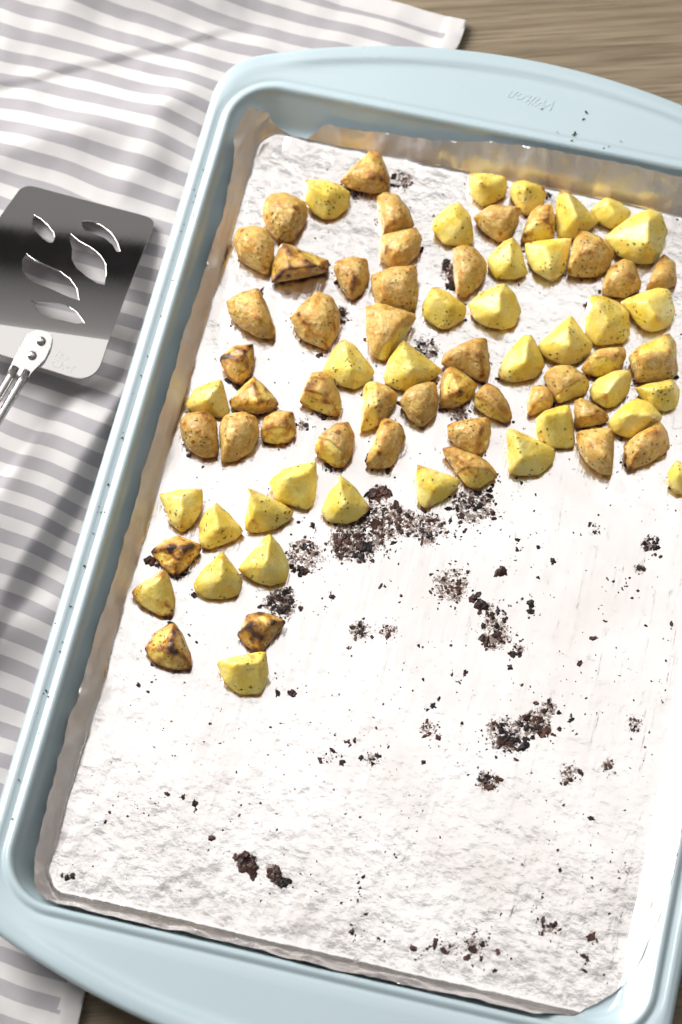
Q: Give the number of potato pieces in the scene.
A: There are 76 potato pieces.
